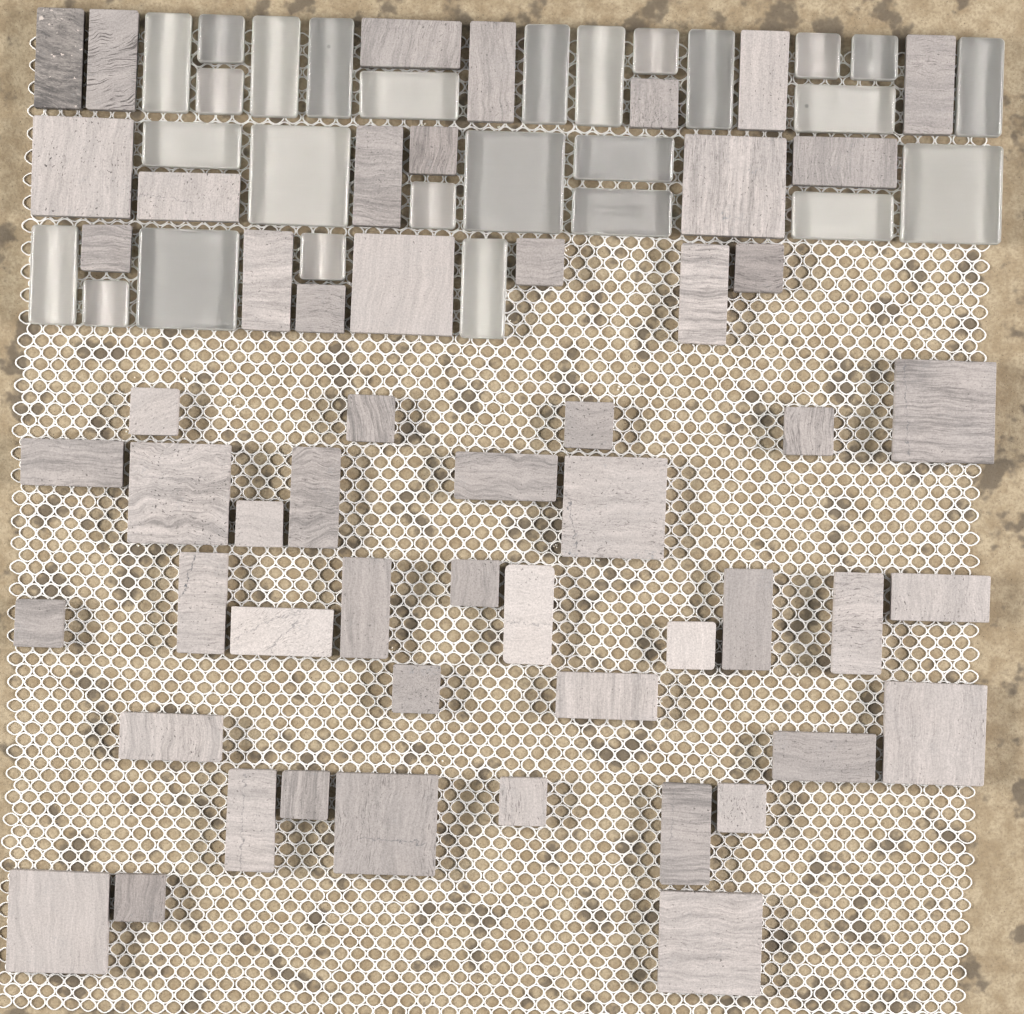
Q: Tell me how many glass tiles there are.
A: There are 27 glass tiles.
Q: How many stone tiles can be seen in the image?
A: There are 55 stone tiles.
